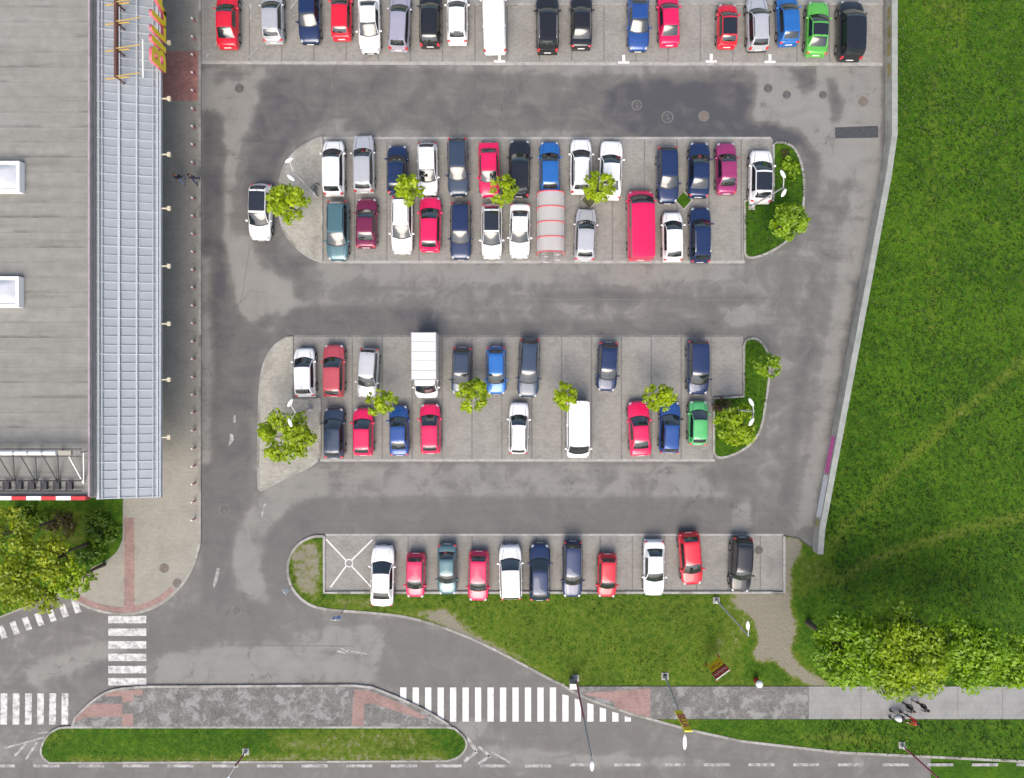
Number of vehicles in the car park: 73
